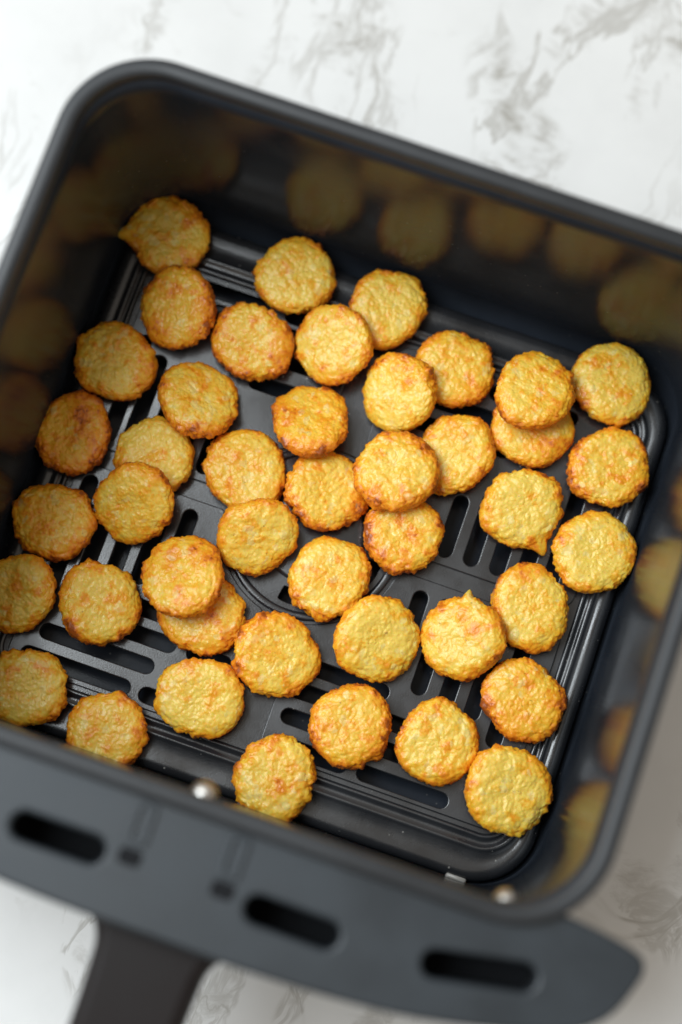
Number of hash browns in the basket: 44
